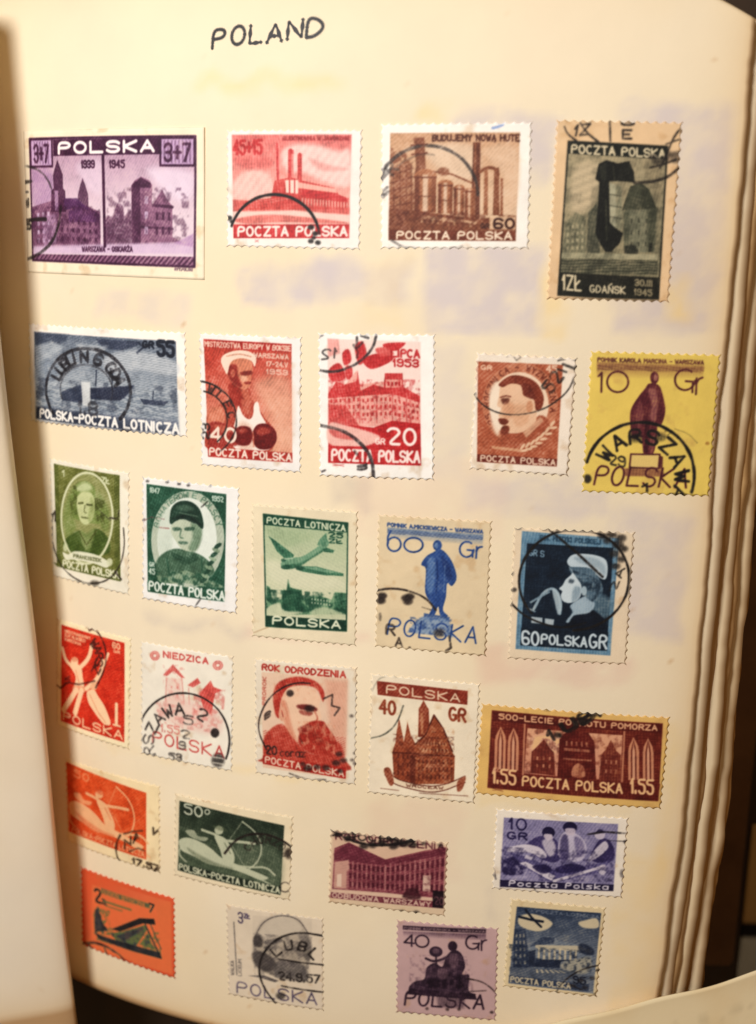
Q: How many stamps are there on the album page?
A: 27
